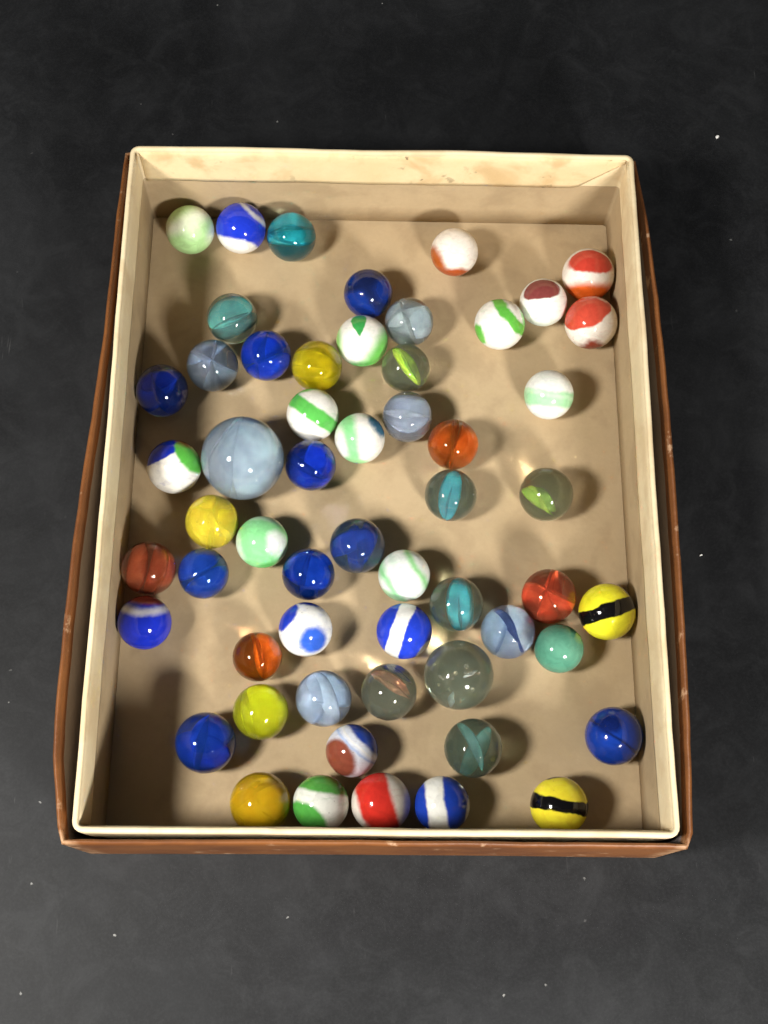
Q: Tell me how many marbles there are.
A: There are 56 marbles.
